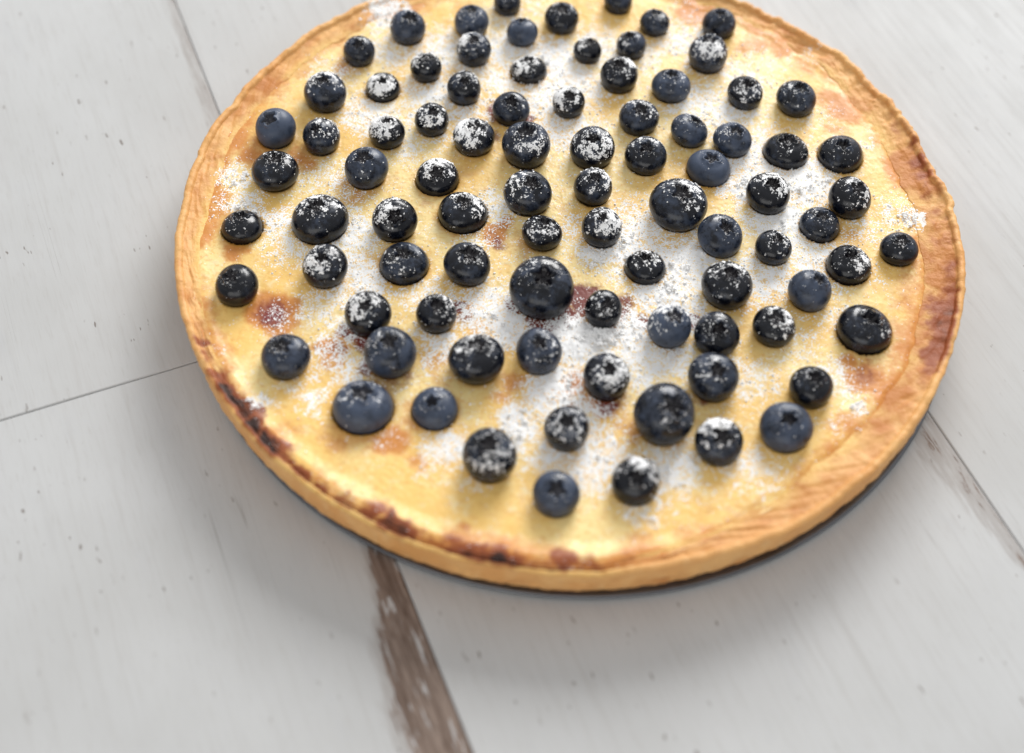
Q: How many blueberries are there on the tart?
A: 88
